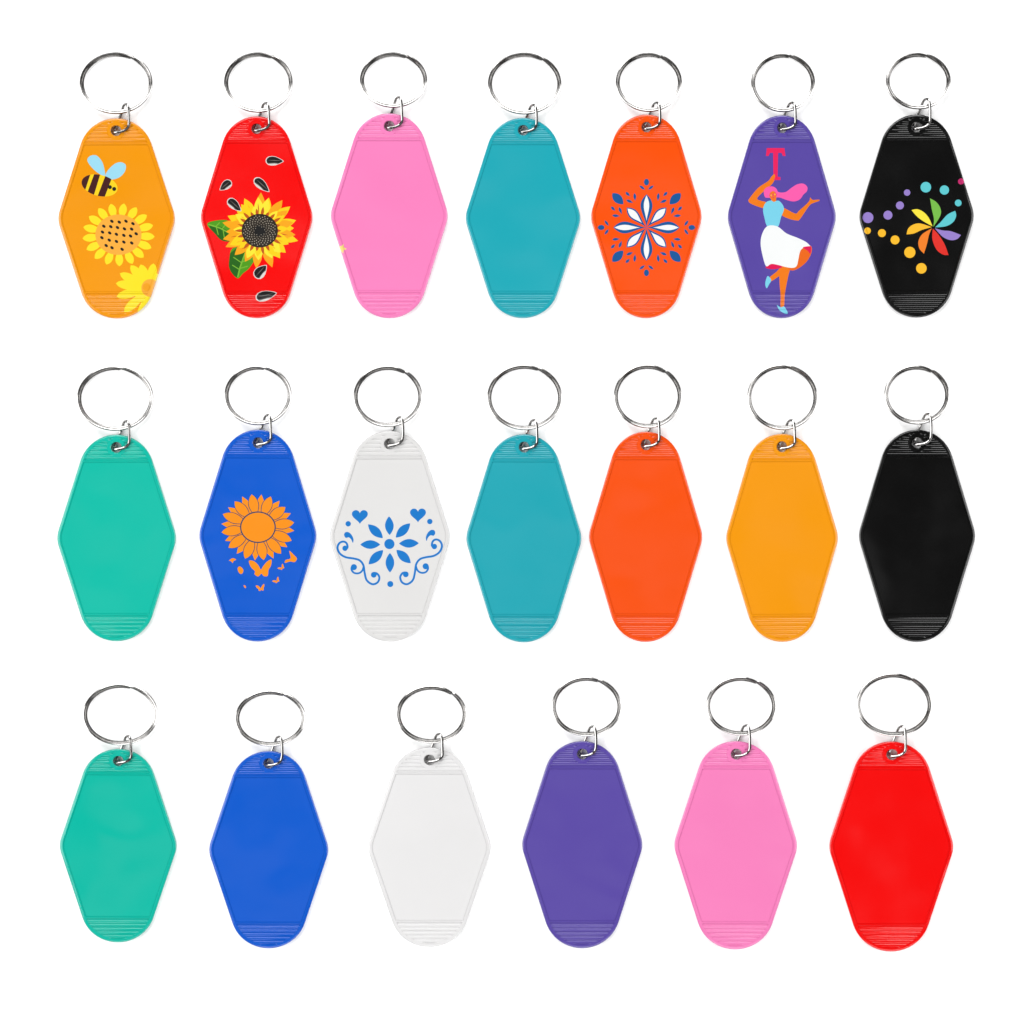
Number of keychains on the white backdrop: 20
